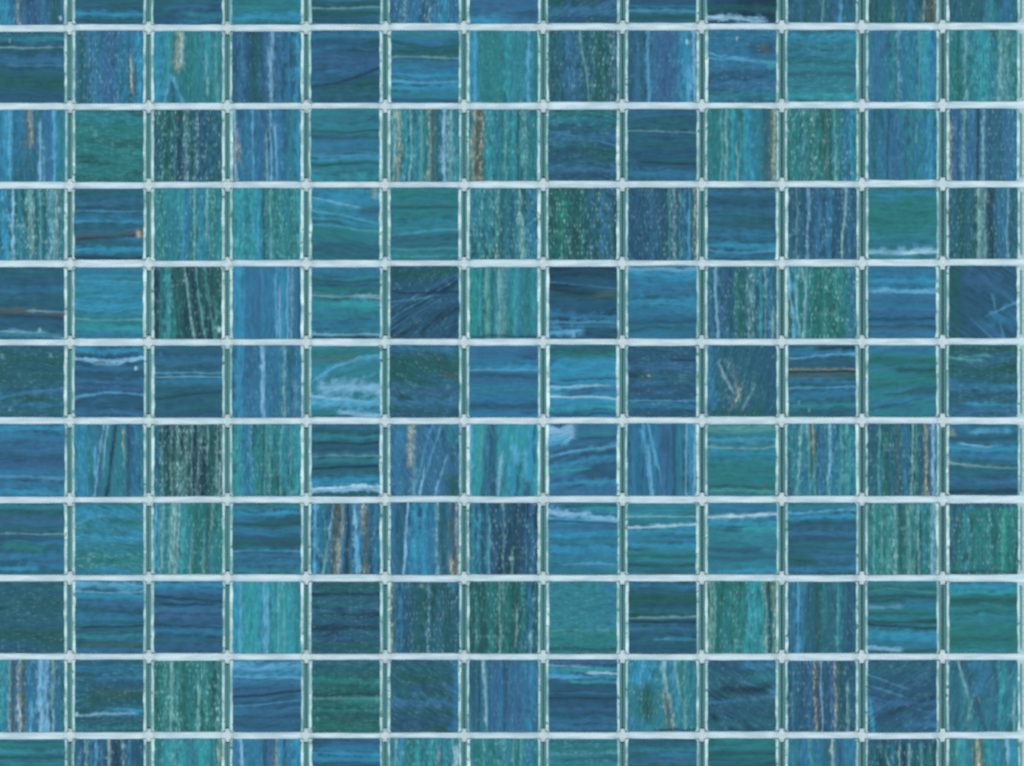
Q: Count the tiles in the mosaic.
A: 143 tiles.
